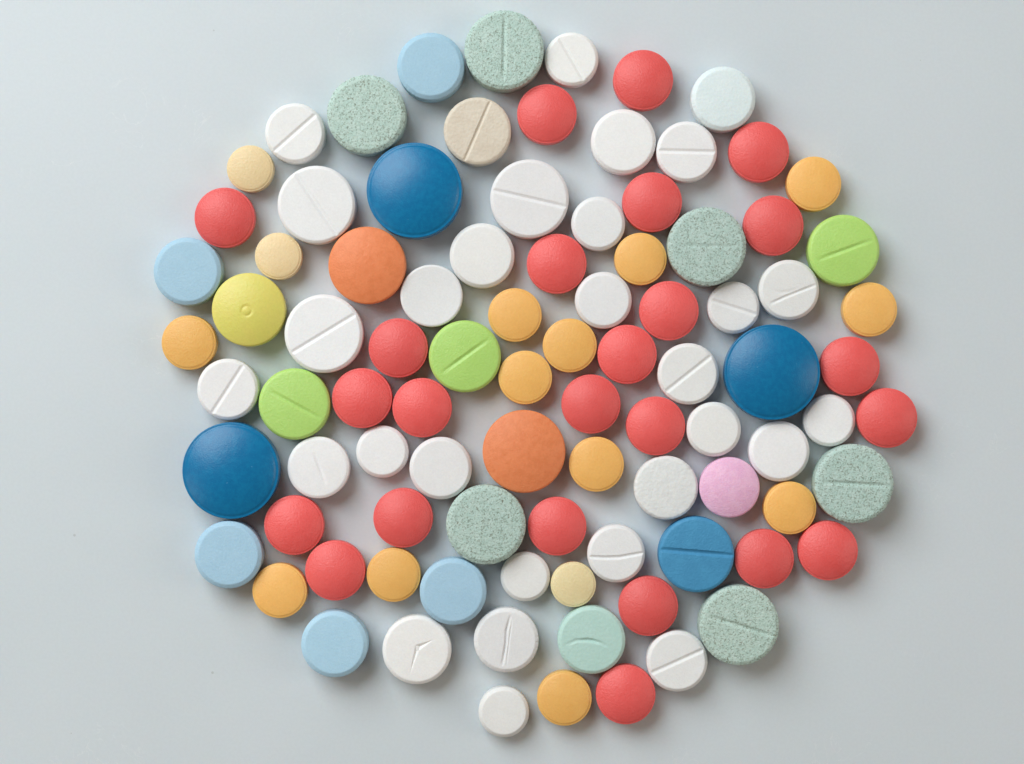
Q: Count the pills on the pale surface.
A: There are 92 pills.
